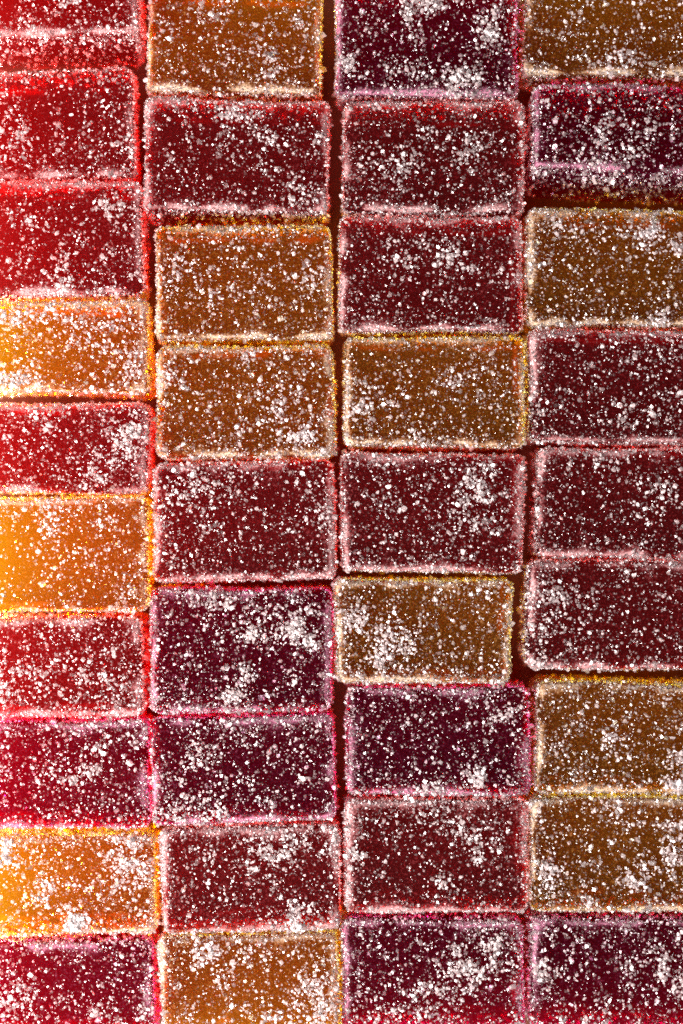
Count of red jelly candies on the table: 15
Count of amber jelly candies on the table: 13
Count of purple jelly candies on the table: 9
